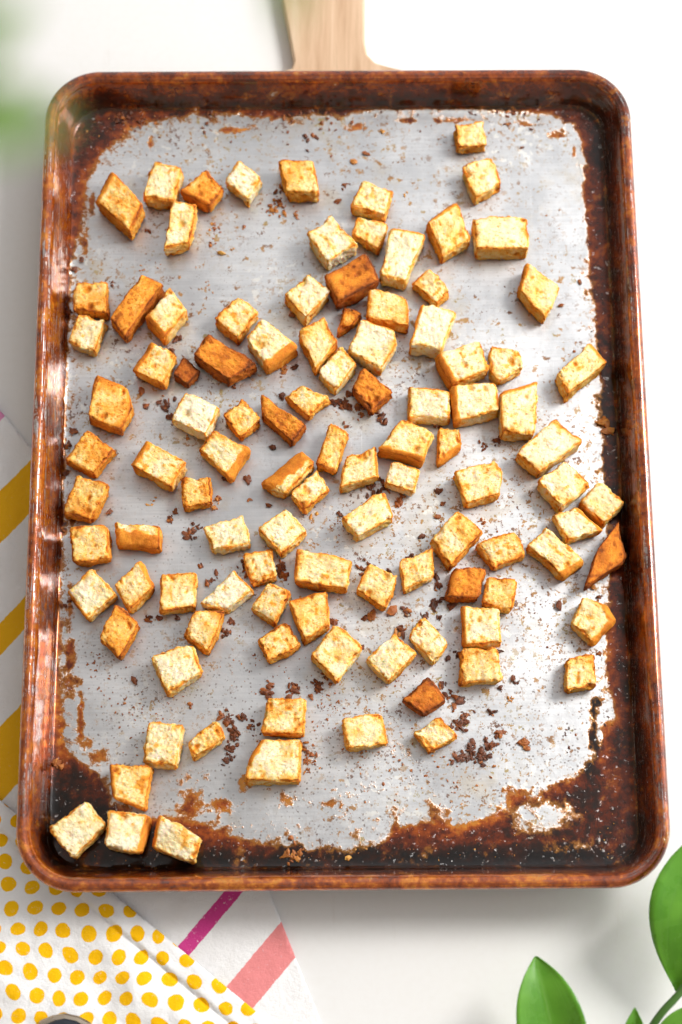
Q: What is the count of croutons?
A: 105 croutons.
